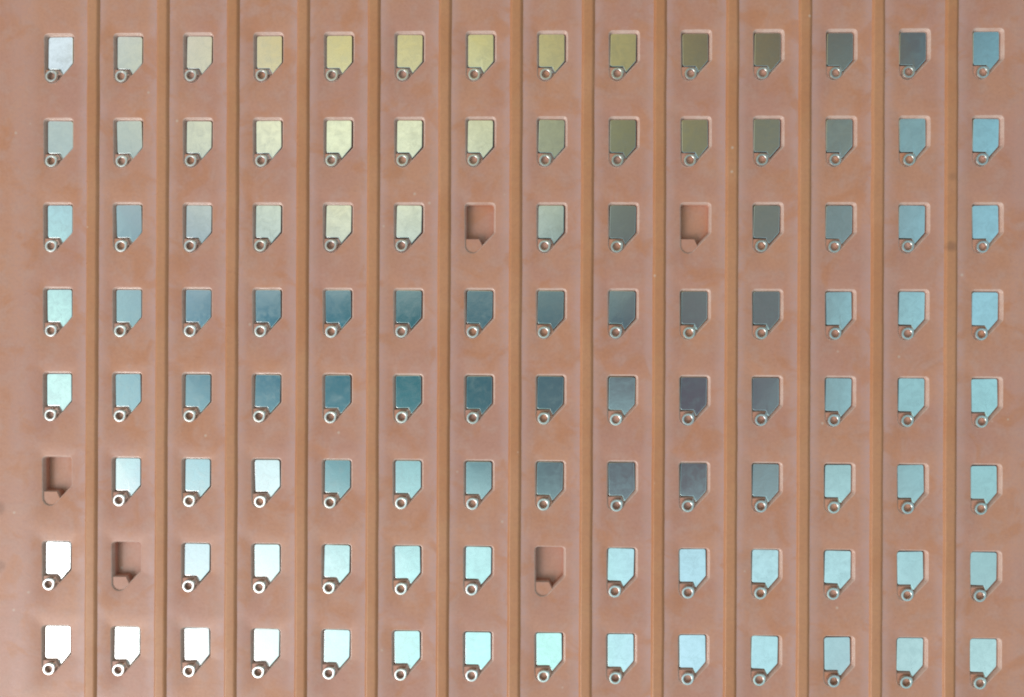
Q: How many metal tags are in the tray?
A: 107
